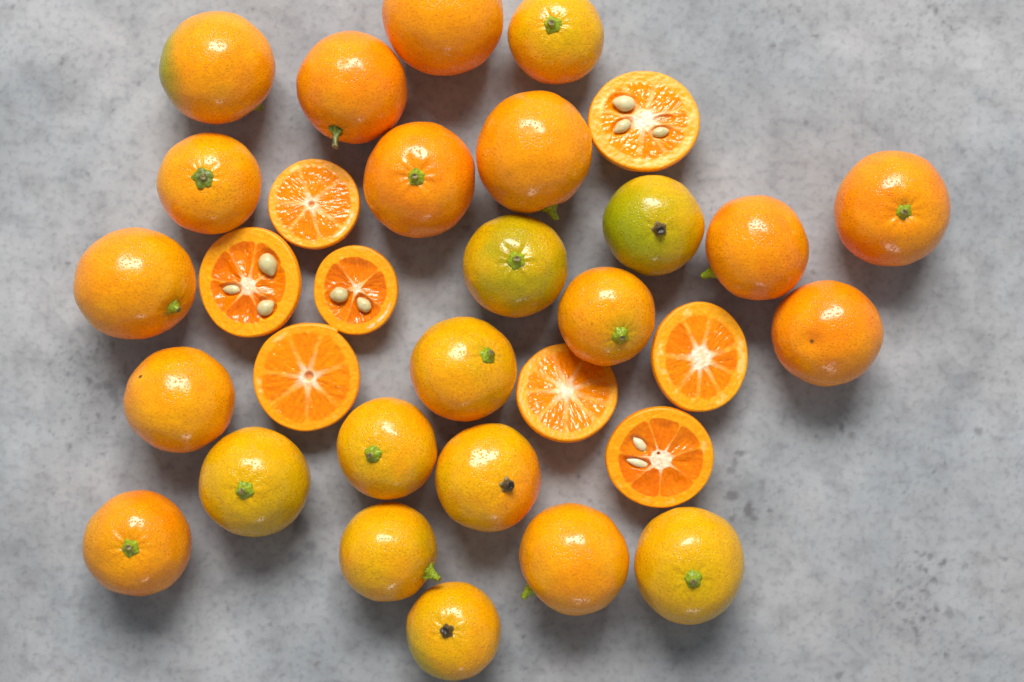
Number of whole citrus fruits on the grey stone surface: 24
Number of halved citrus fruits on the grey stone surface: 8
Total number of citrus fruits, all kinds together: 32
